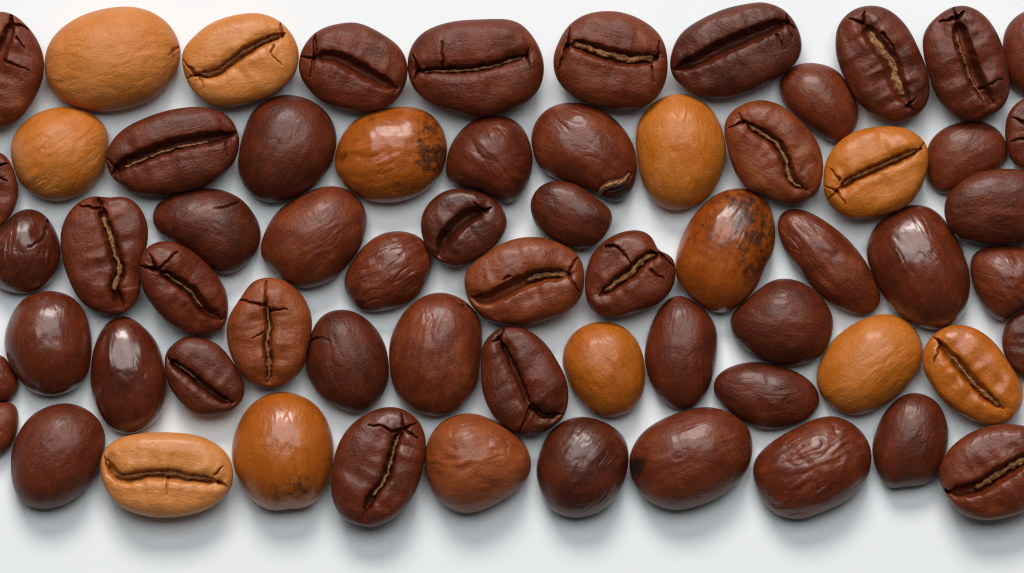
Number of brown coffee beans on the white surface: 52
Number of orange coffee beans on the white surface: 12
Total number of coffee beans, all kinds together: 64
